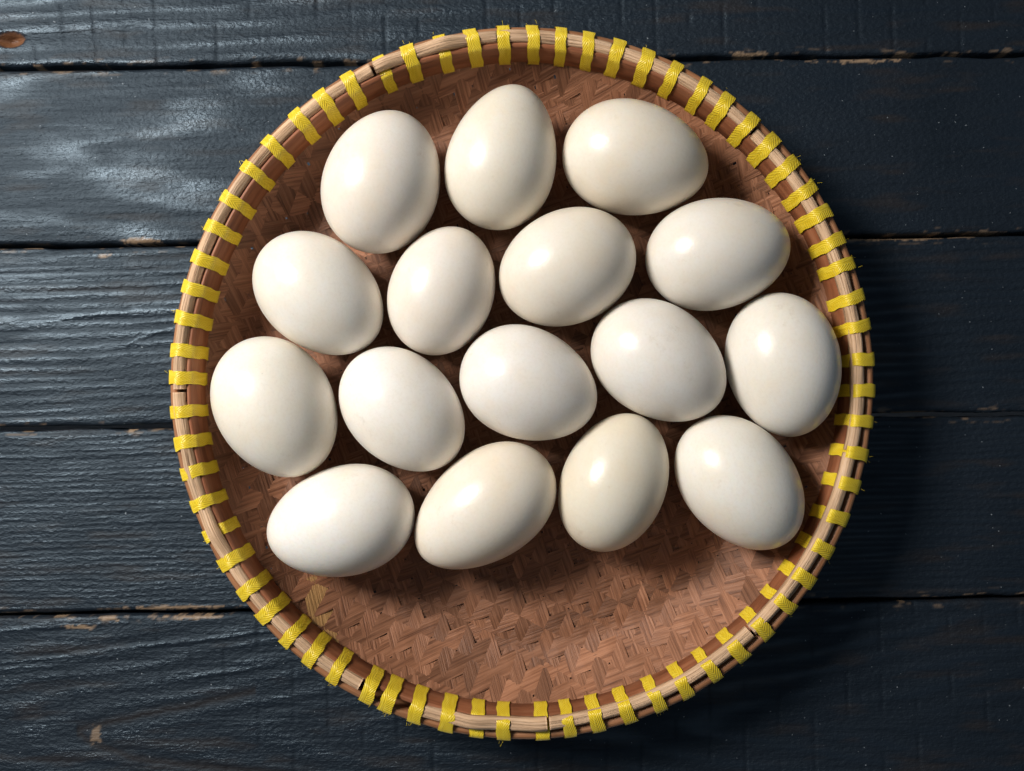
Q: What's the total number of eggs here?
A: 16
